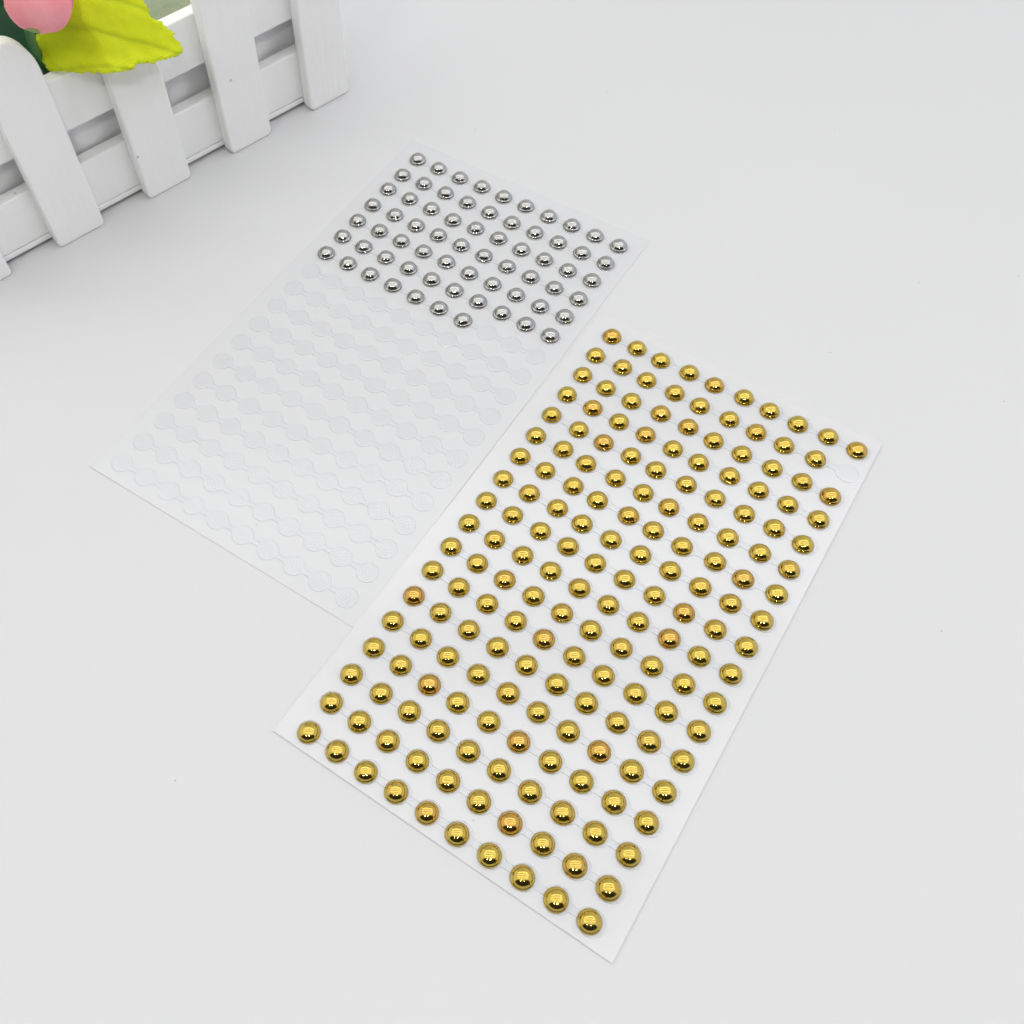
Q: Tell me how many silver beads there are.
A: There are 67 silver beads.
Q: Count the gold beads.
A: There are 179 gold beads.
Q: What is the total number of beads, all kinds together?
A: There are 246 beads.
